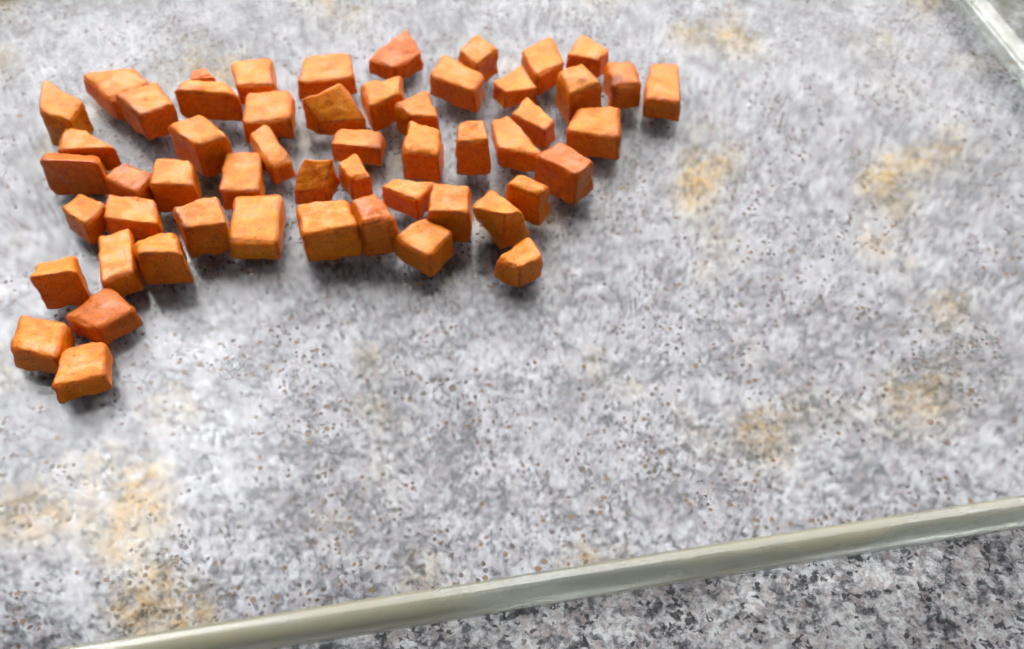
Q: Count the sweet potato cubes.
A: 54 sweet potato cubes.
